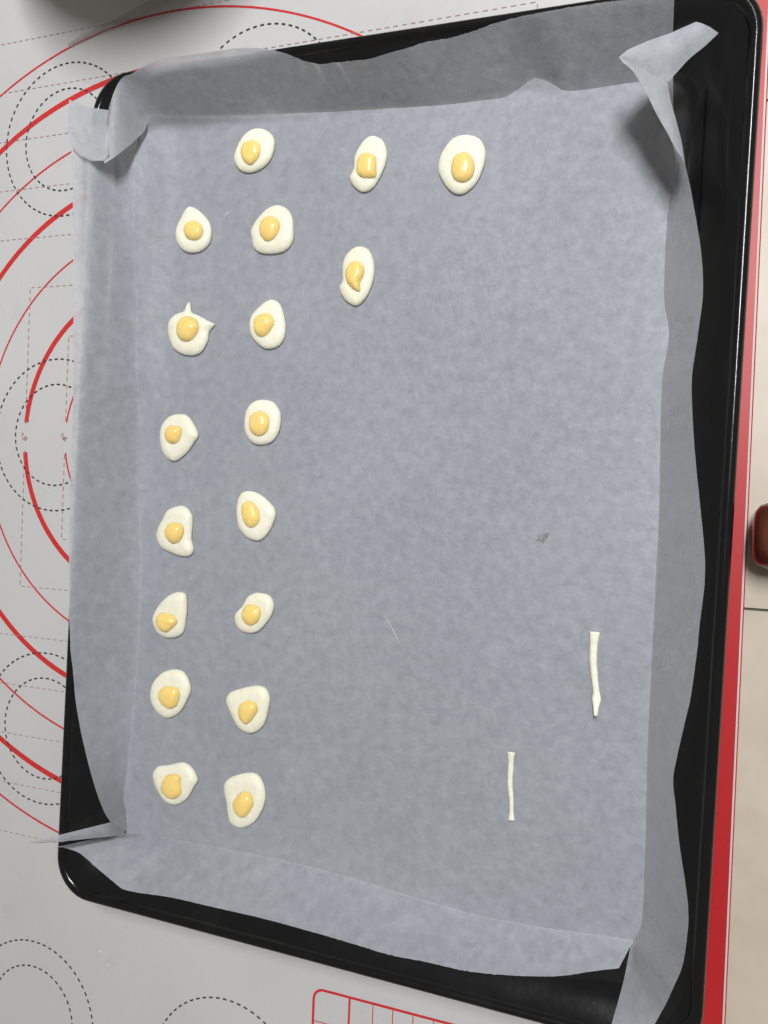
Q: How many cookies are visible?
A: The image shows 18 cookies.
